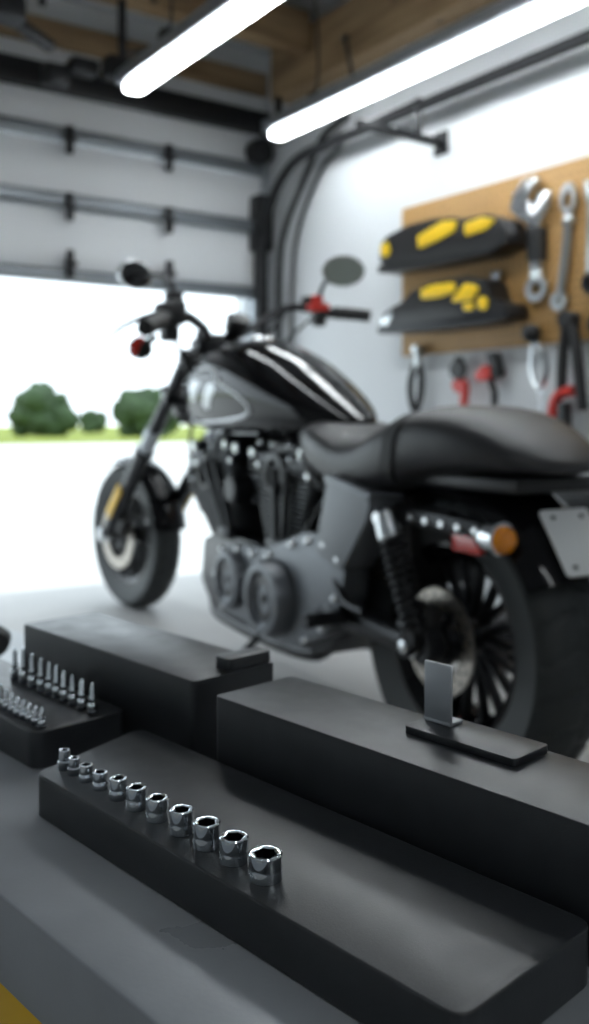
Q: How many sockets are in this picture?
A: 11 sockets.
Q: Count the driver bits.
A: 18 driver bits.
